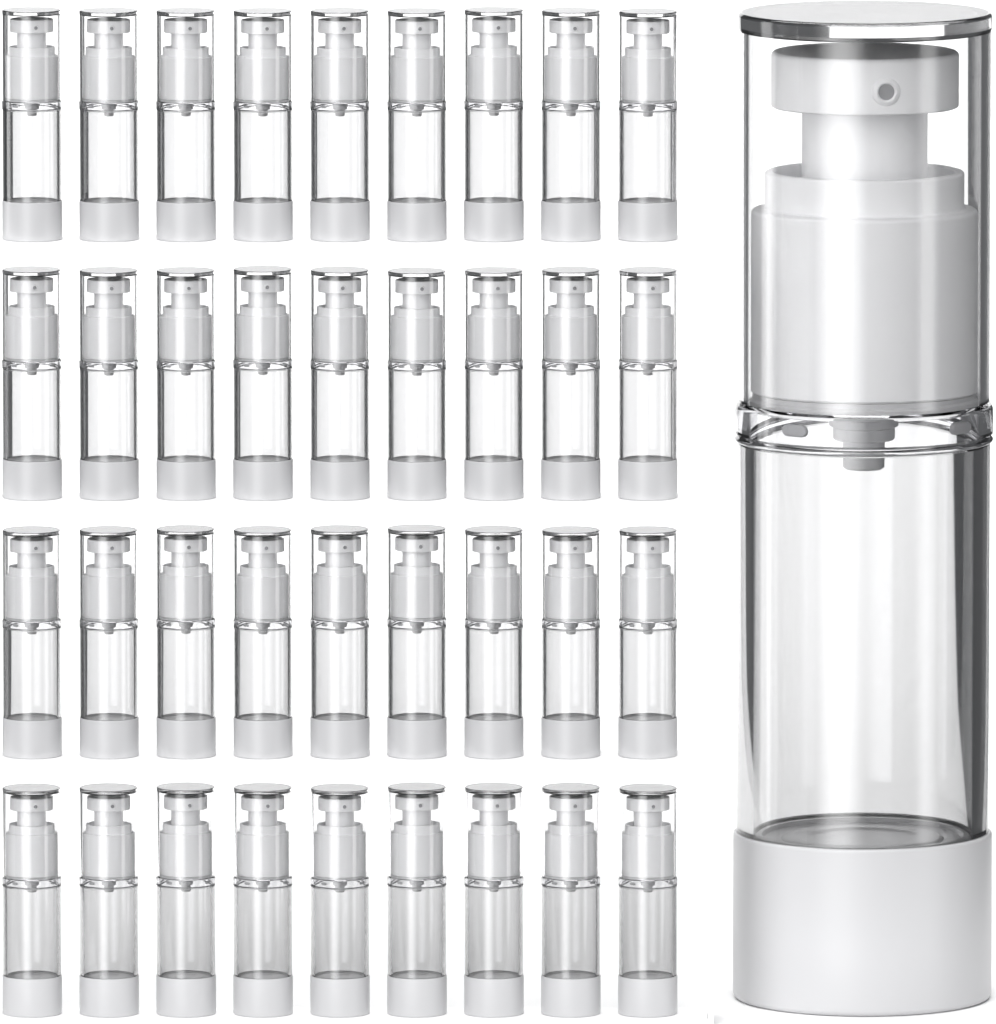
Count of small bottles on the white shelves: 36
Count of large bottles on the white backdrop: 1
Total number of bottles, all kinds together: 37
